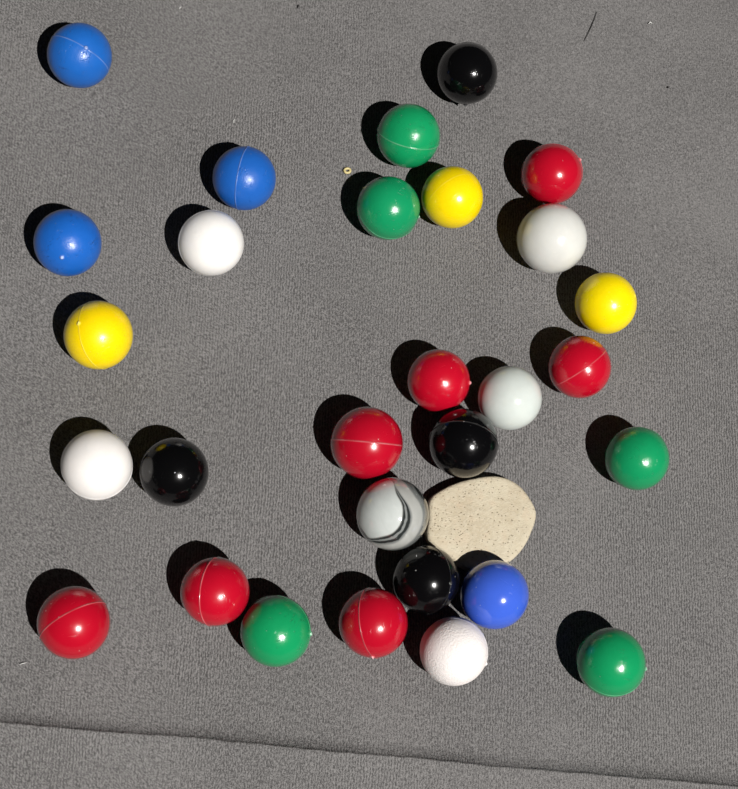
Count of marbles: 29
